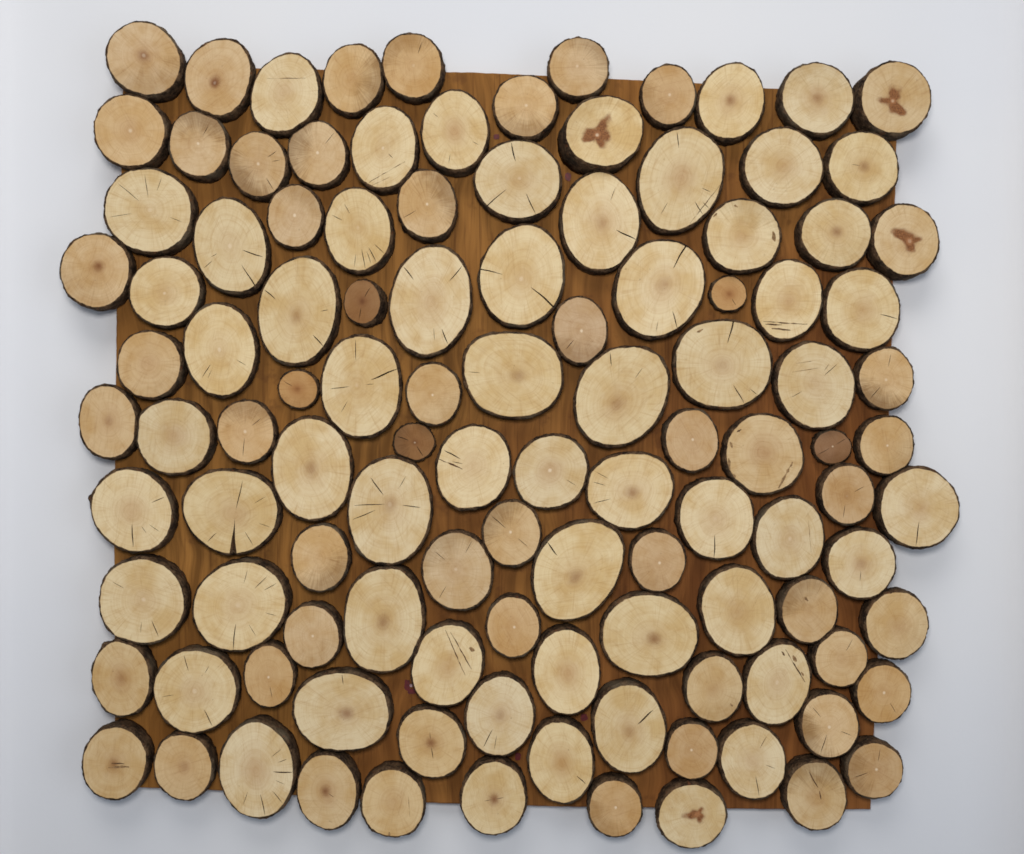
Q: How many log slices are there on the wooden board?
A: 113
